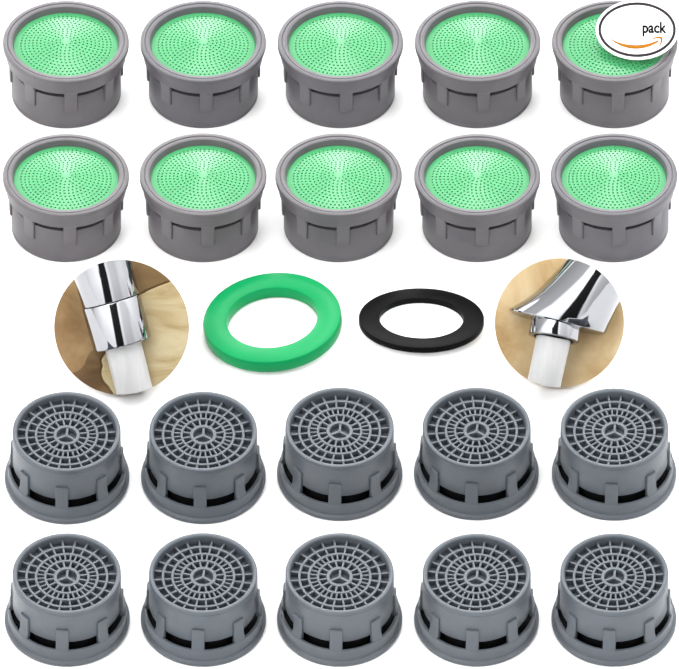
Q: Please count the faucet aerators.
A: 20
